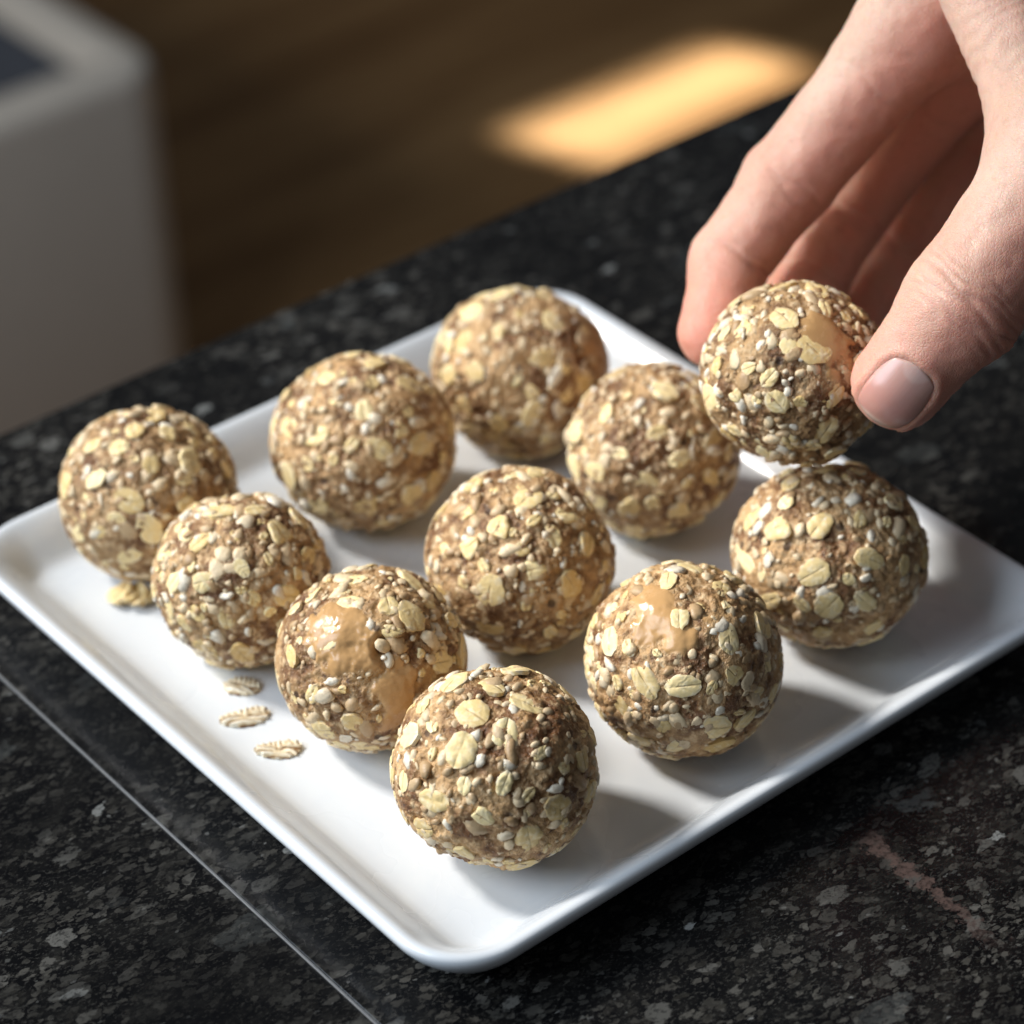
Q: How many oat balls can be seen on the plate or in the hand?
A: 11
